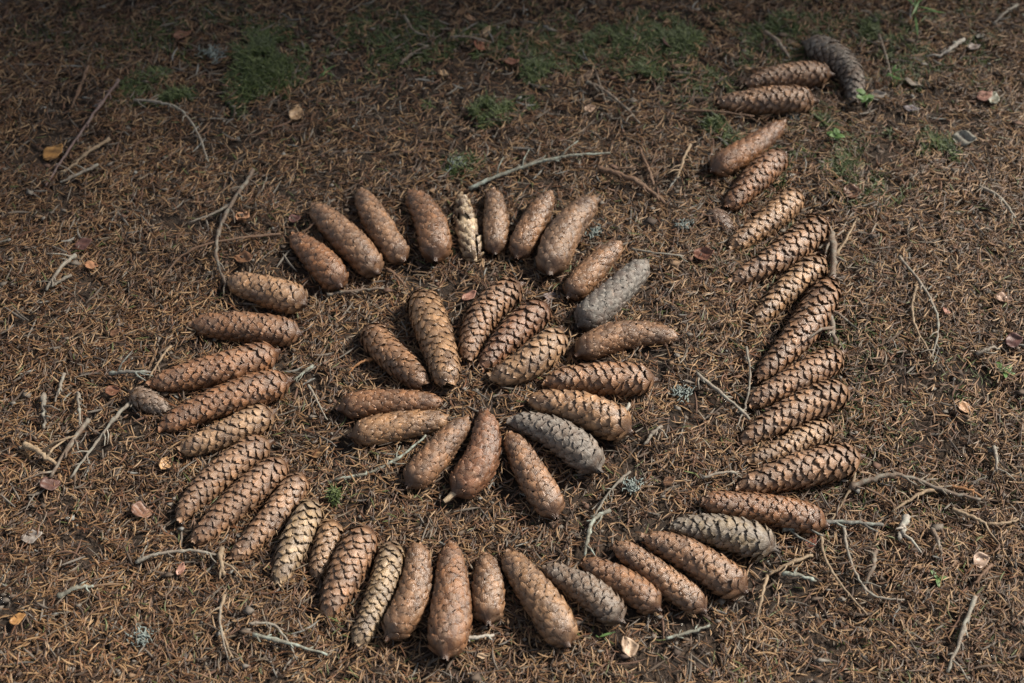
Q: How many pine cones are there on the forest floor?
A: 61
